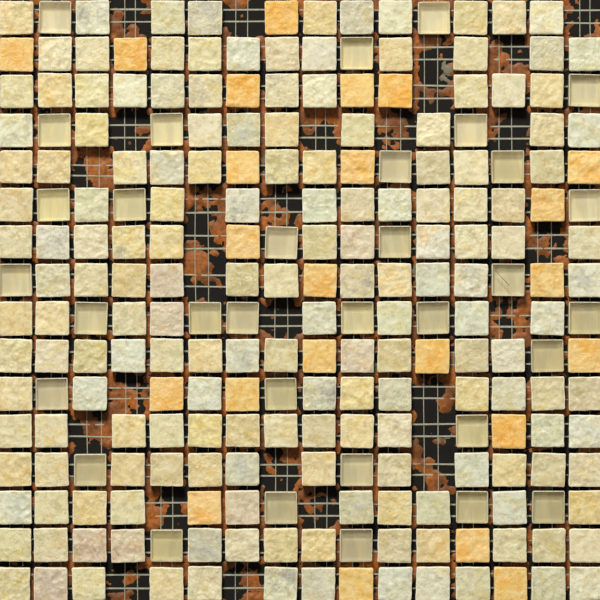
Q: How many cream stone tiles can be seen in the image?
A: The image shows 172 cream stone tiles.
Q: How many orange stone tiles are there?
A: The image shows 23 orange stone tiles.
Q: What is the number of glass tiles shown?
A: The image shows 33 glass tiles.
